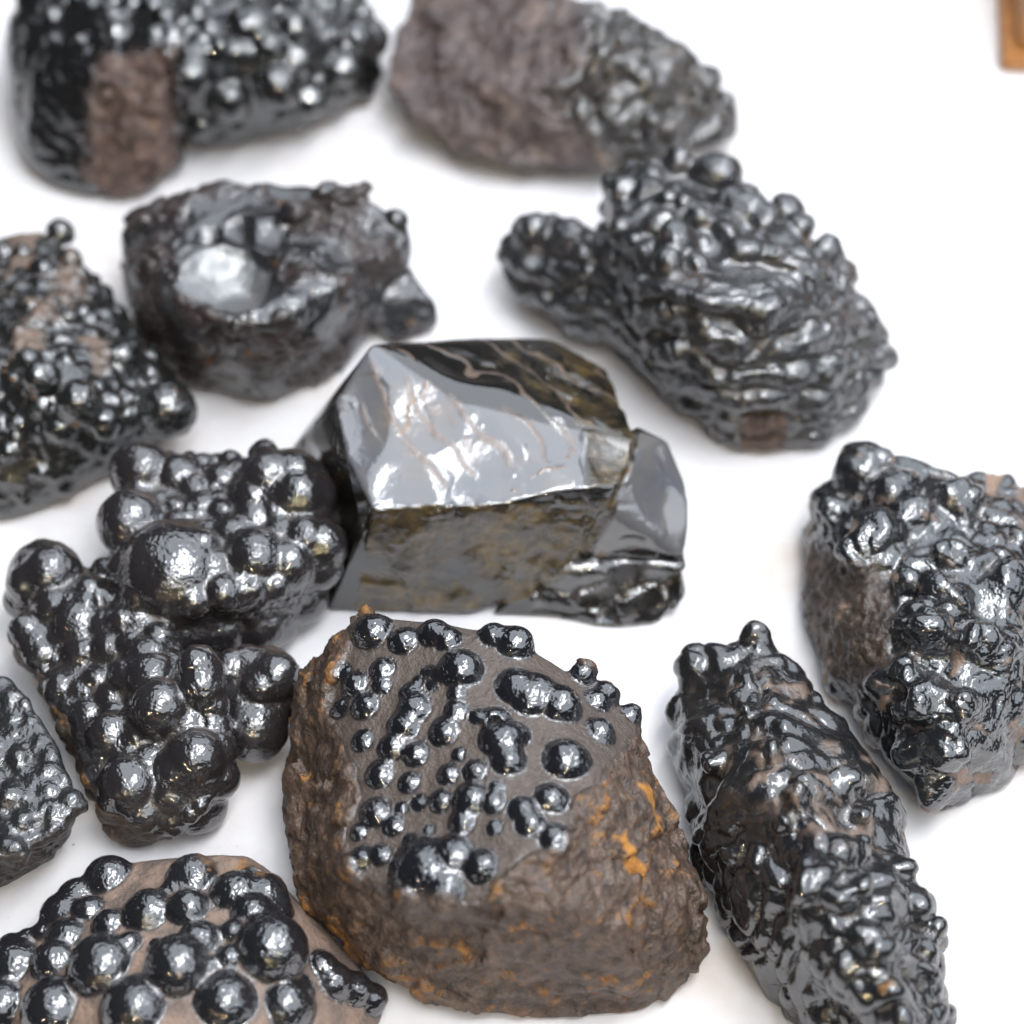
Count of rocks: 12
